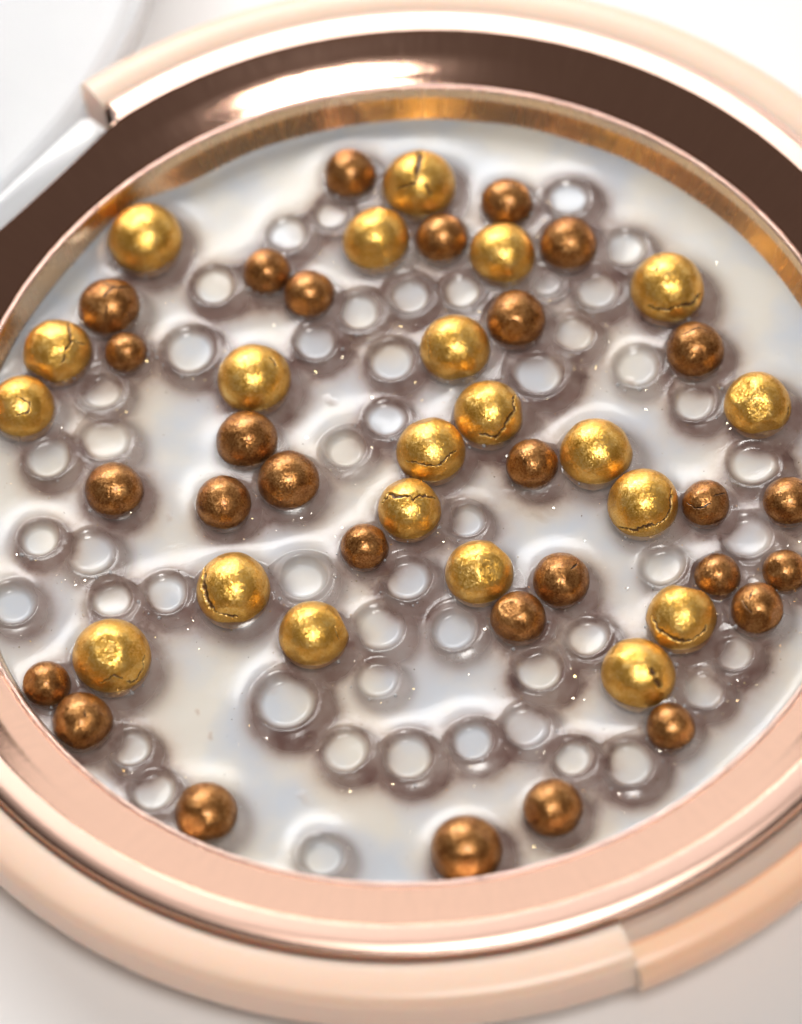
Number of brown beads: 29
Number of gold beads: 21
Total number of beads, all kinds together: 50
